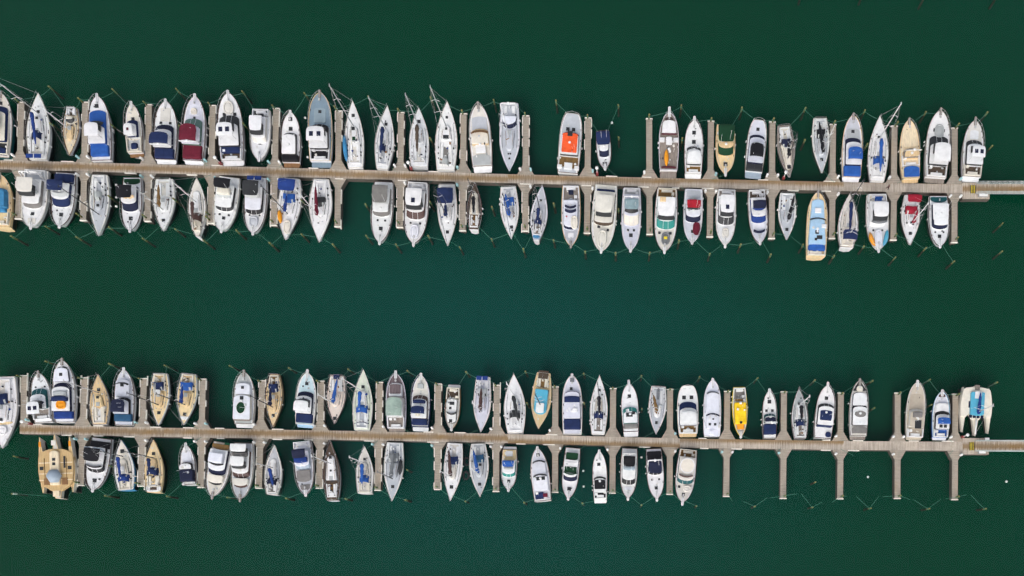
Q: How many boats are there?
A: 113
